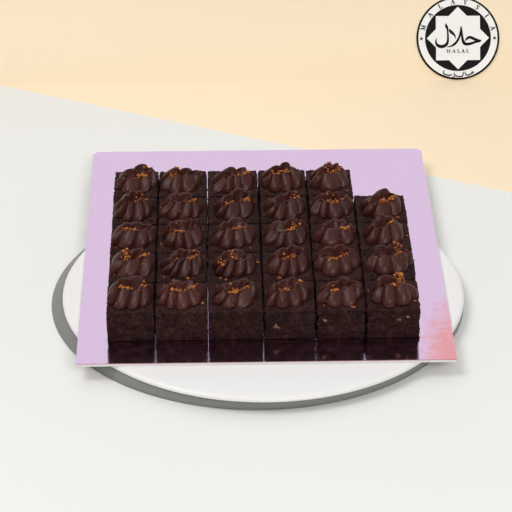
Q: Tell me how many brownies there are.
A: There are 29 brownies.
